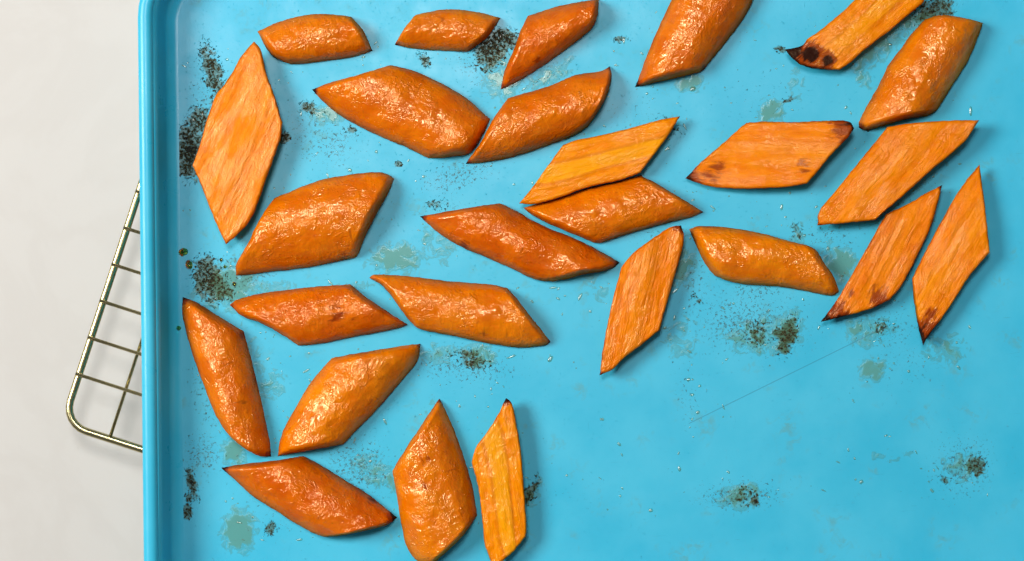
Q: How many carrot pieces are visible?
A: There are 26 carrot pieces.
